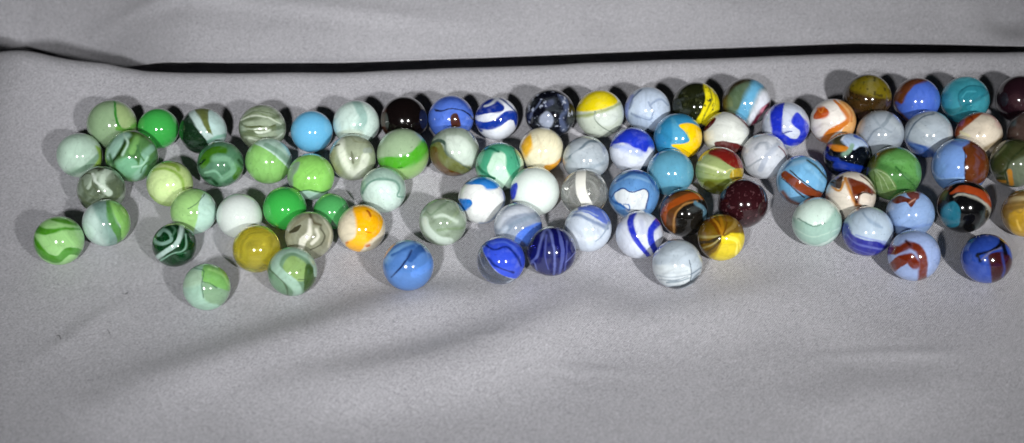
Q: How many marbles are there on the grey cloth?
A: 84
